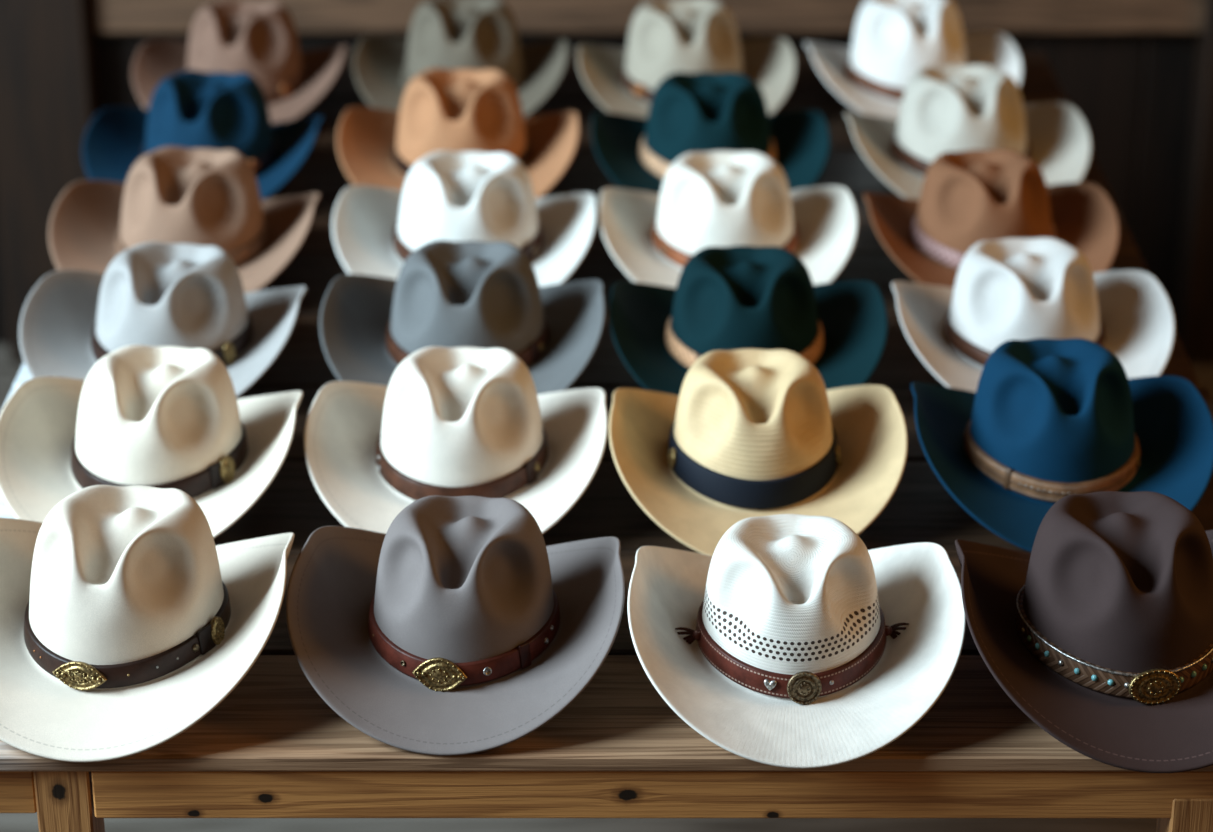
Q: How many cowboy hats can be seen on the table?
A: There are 24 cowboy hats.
